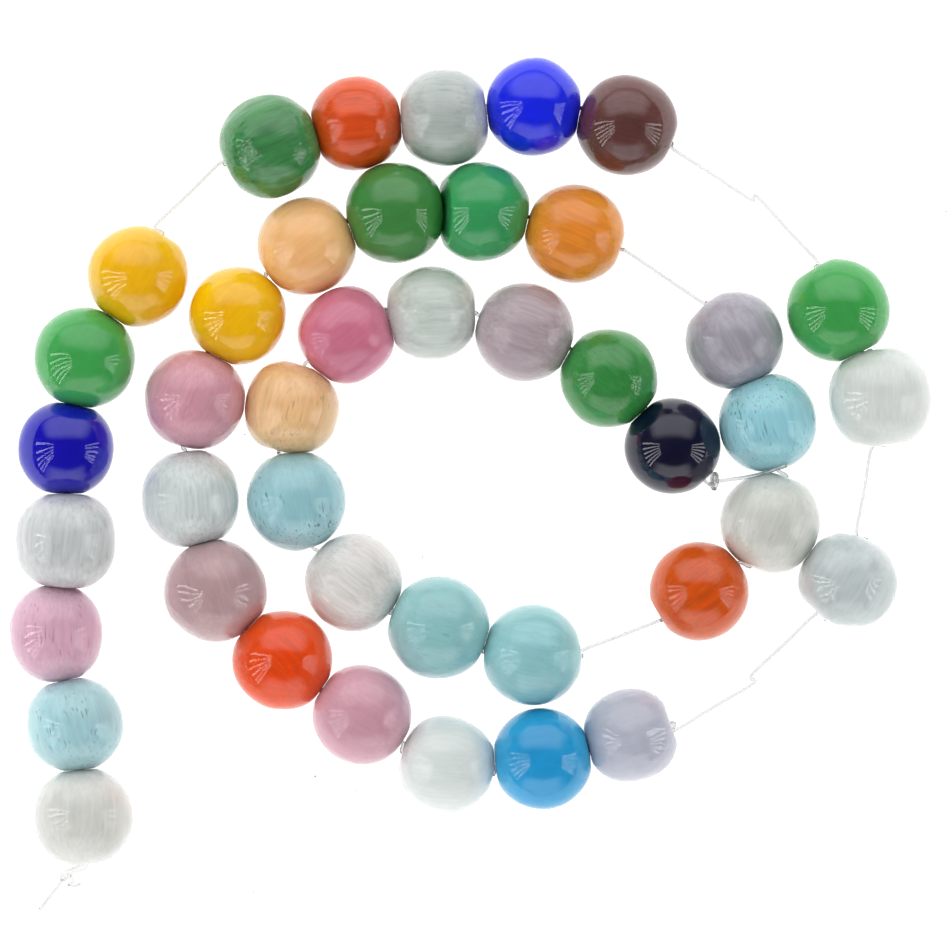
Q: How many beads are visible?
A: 42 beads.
